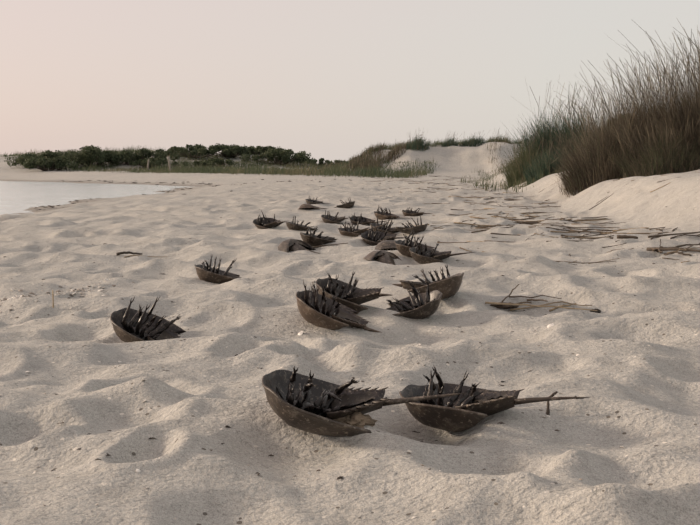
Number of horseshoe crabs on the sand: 27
